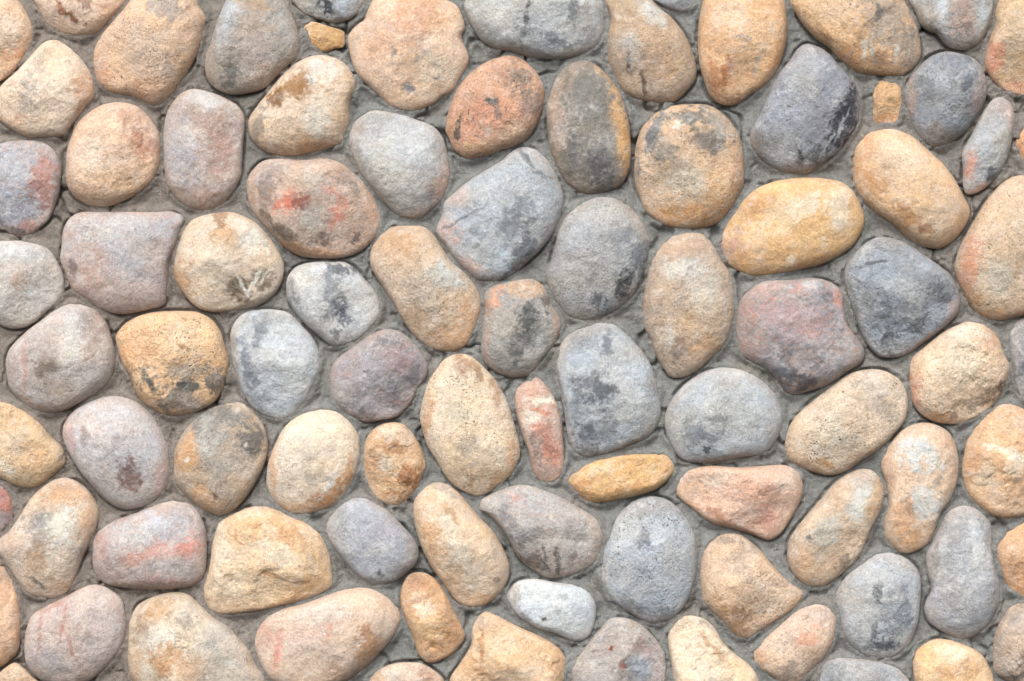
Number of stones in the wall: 91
